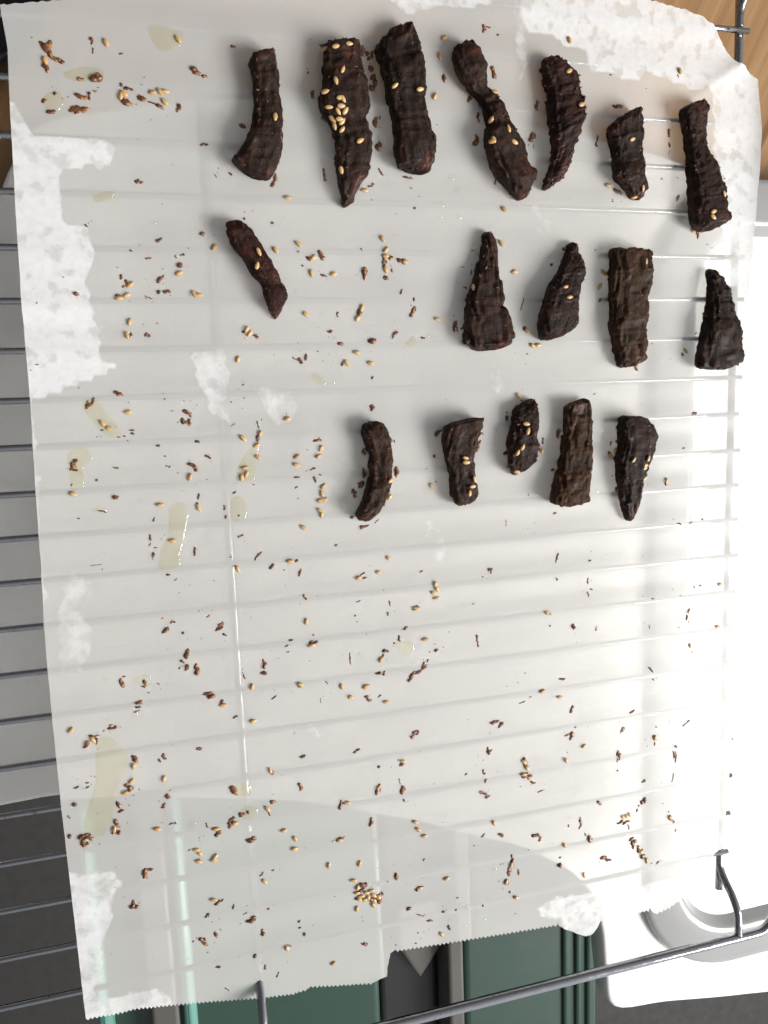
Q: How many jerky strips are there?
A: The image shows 17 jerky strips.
